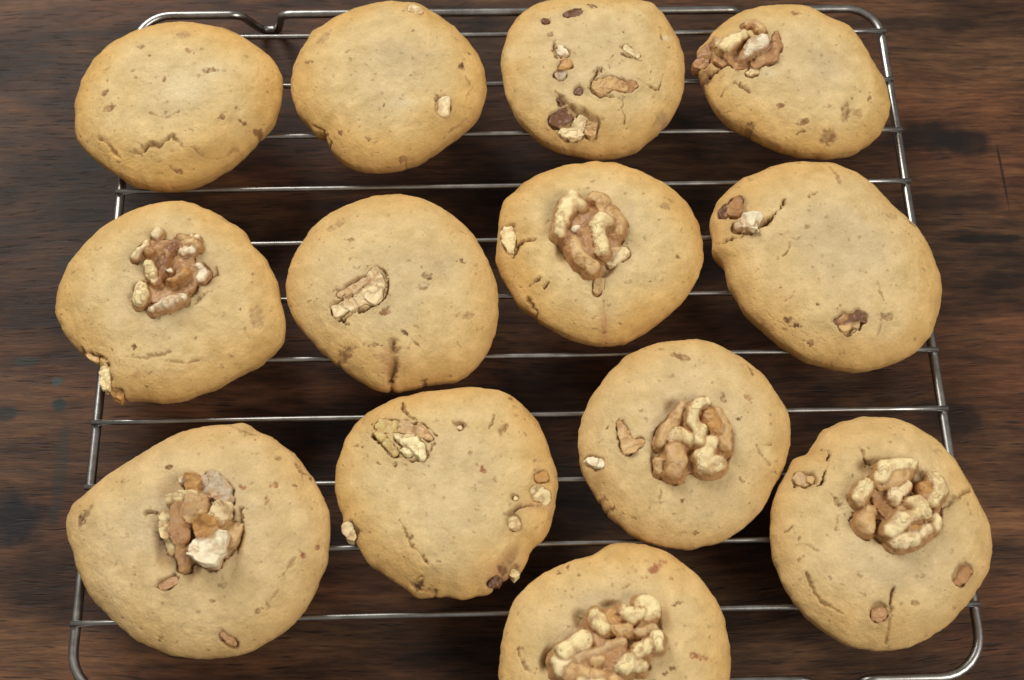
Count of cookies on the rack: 13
